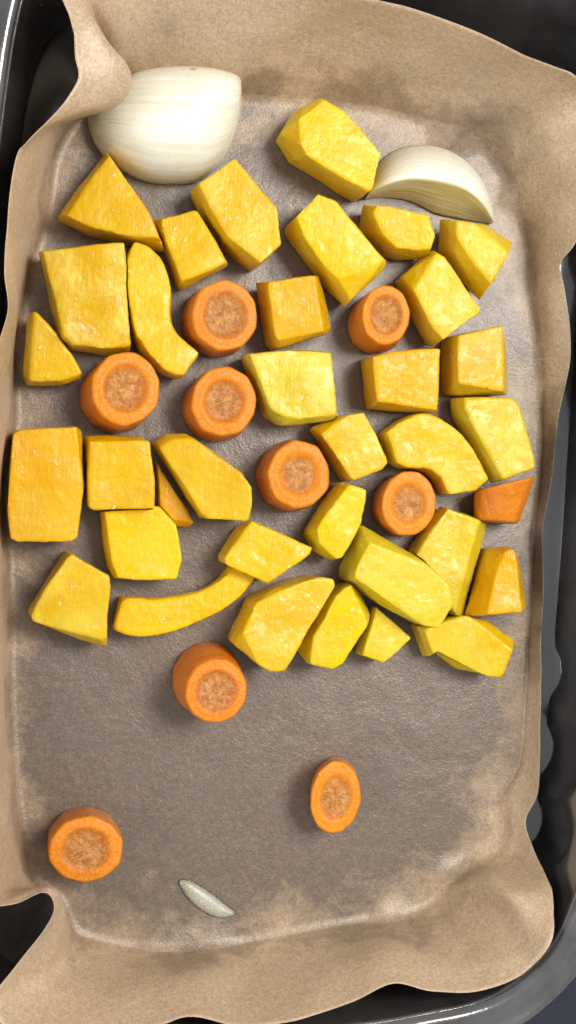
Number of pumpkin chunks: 34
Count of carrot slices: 10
